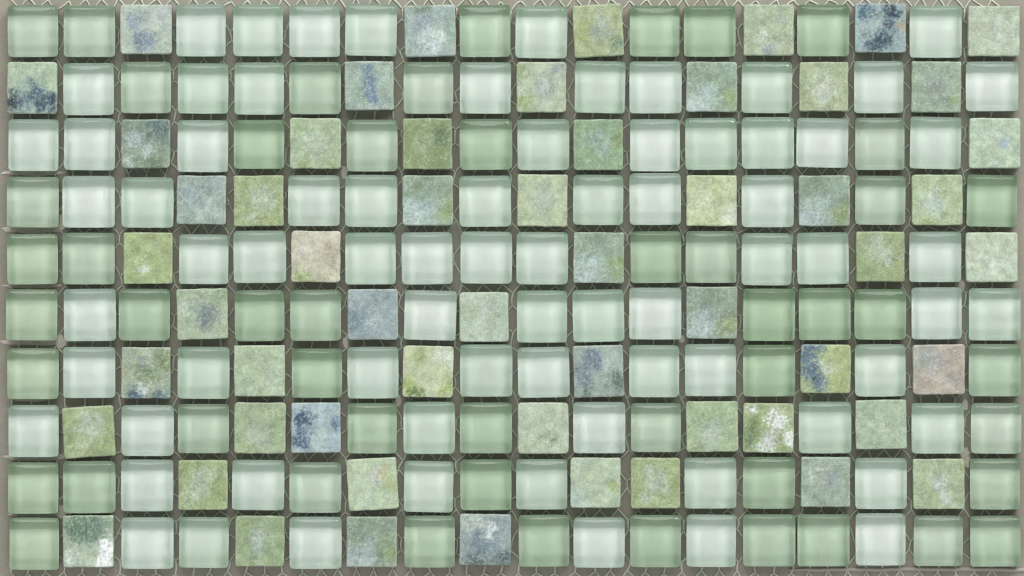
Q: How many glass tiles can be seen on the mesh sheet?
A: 124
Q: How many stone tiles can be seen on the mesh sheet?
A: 56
